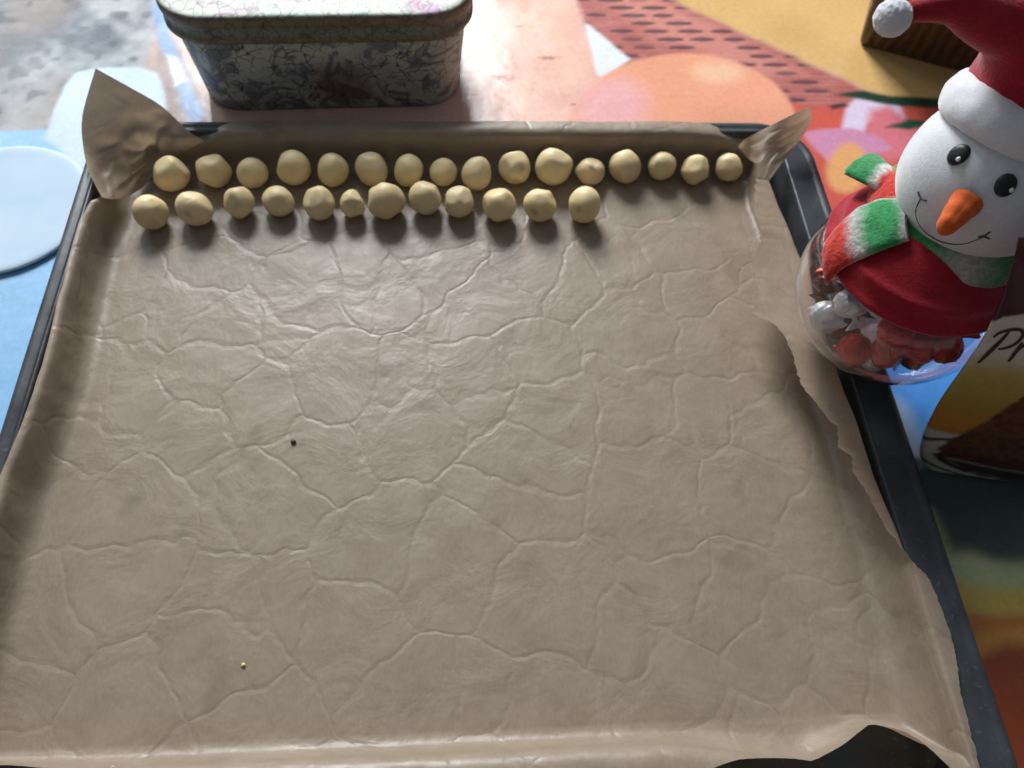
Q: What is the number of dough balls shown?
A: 28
